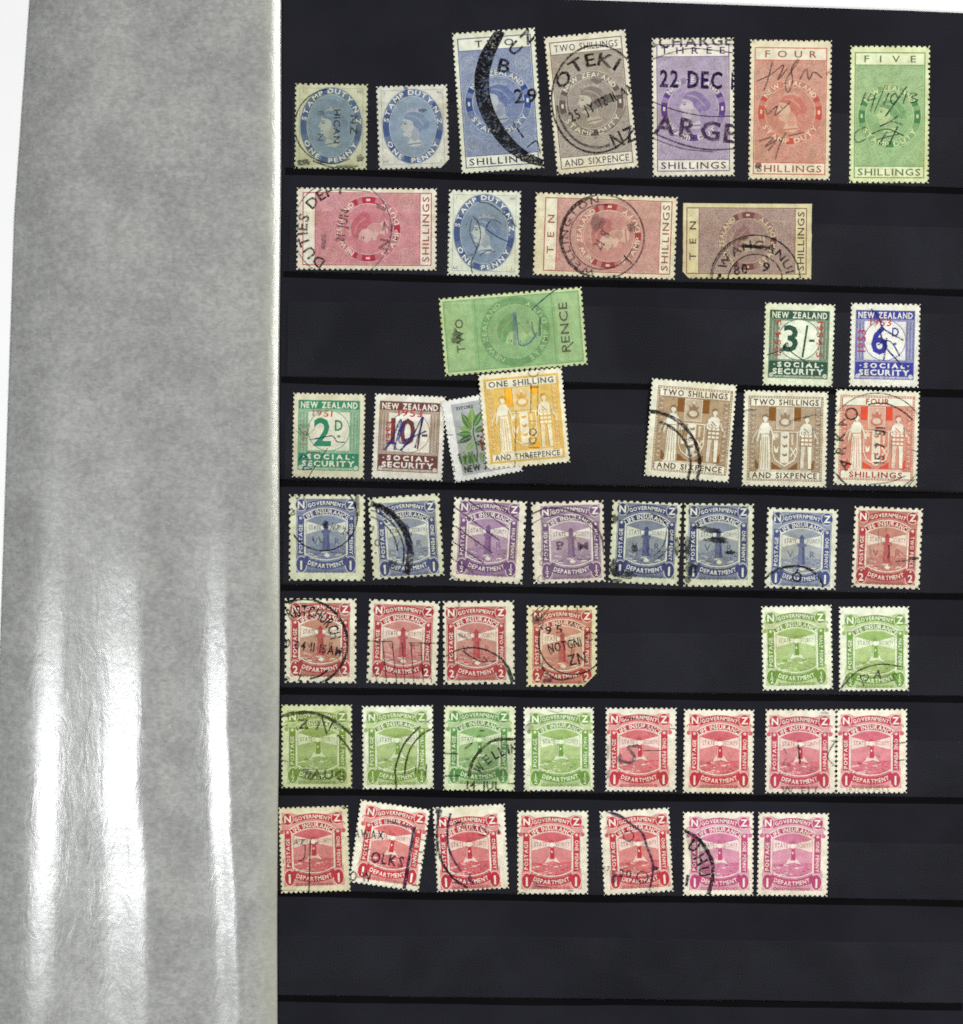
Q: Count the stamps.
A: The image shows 50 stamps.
